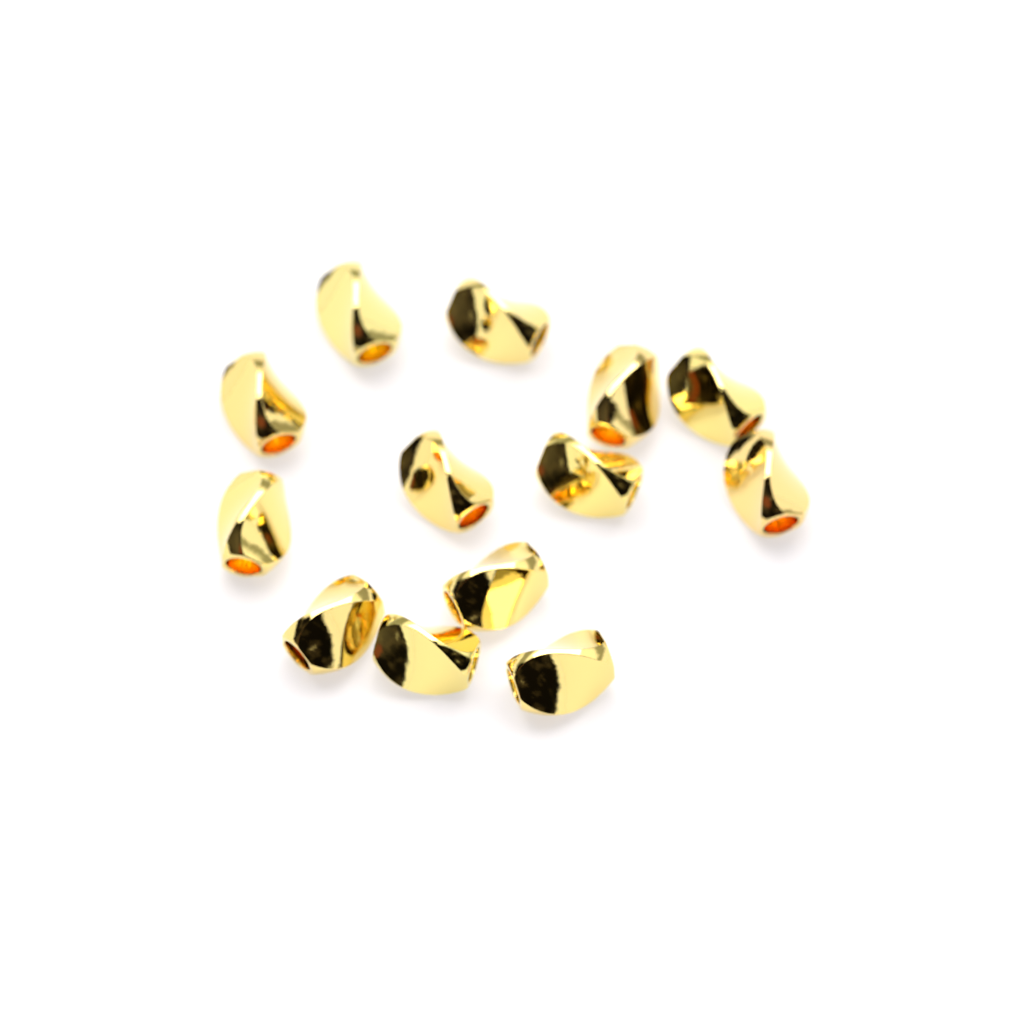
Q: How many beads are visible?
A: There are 13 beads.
